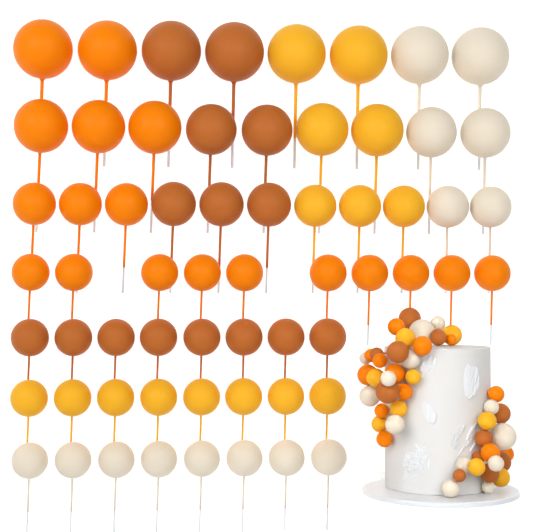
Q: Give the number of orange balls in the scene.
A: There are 31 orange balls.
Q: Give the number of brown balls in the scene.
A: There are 26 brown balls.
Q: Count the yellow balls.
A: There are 24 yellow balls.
